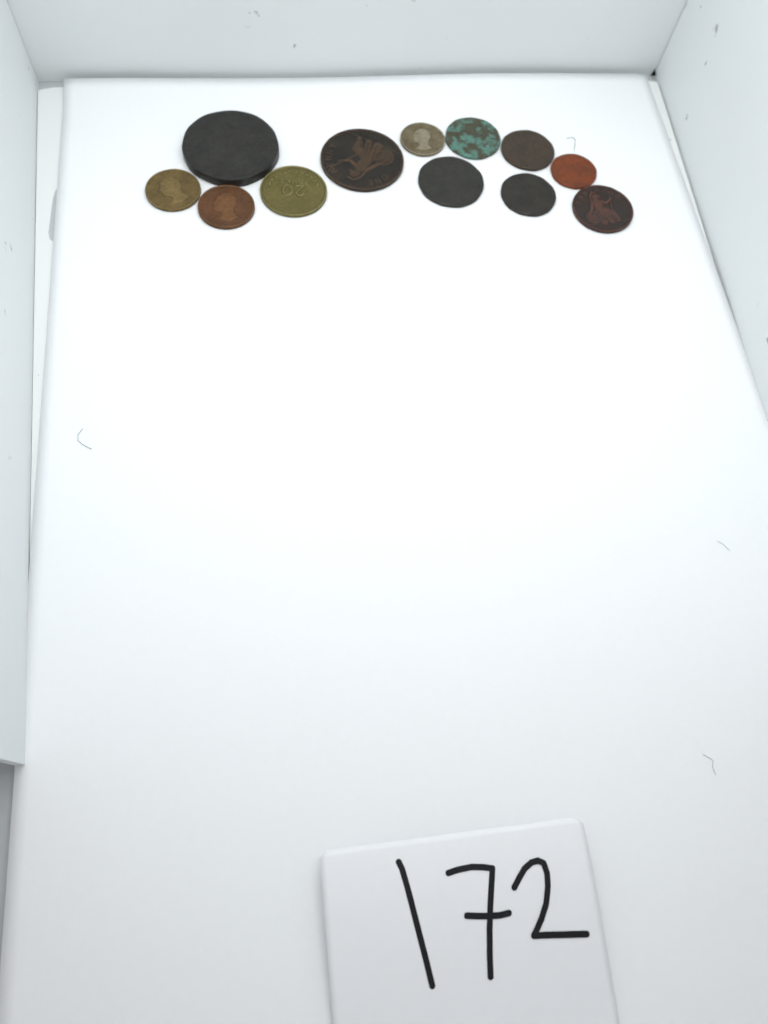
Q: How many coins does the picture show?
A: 12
